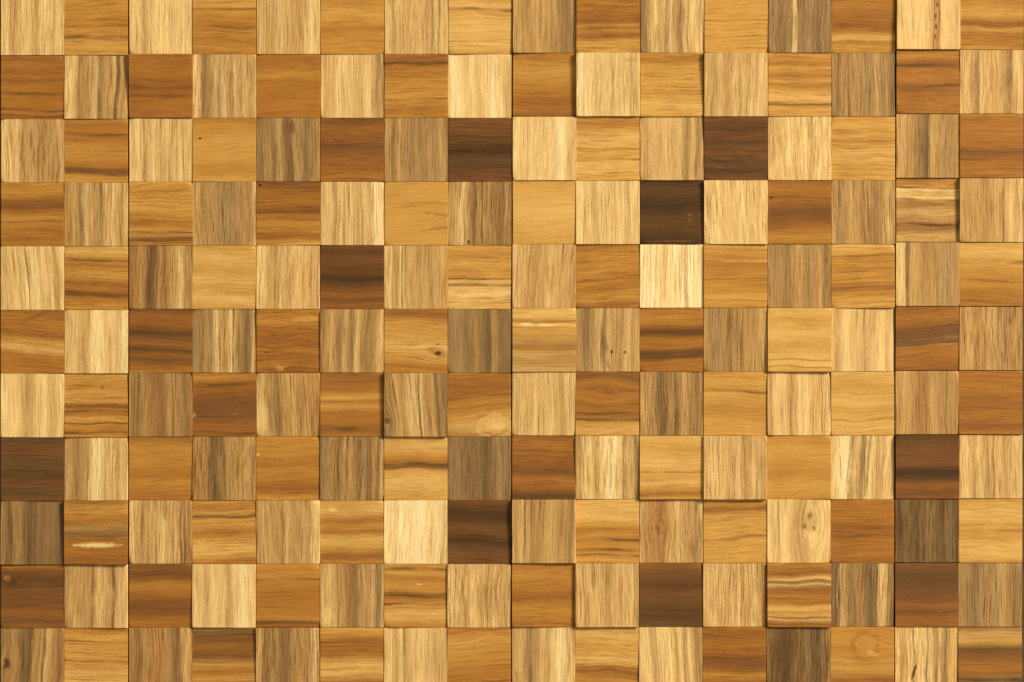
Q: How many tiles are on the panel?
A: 176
